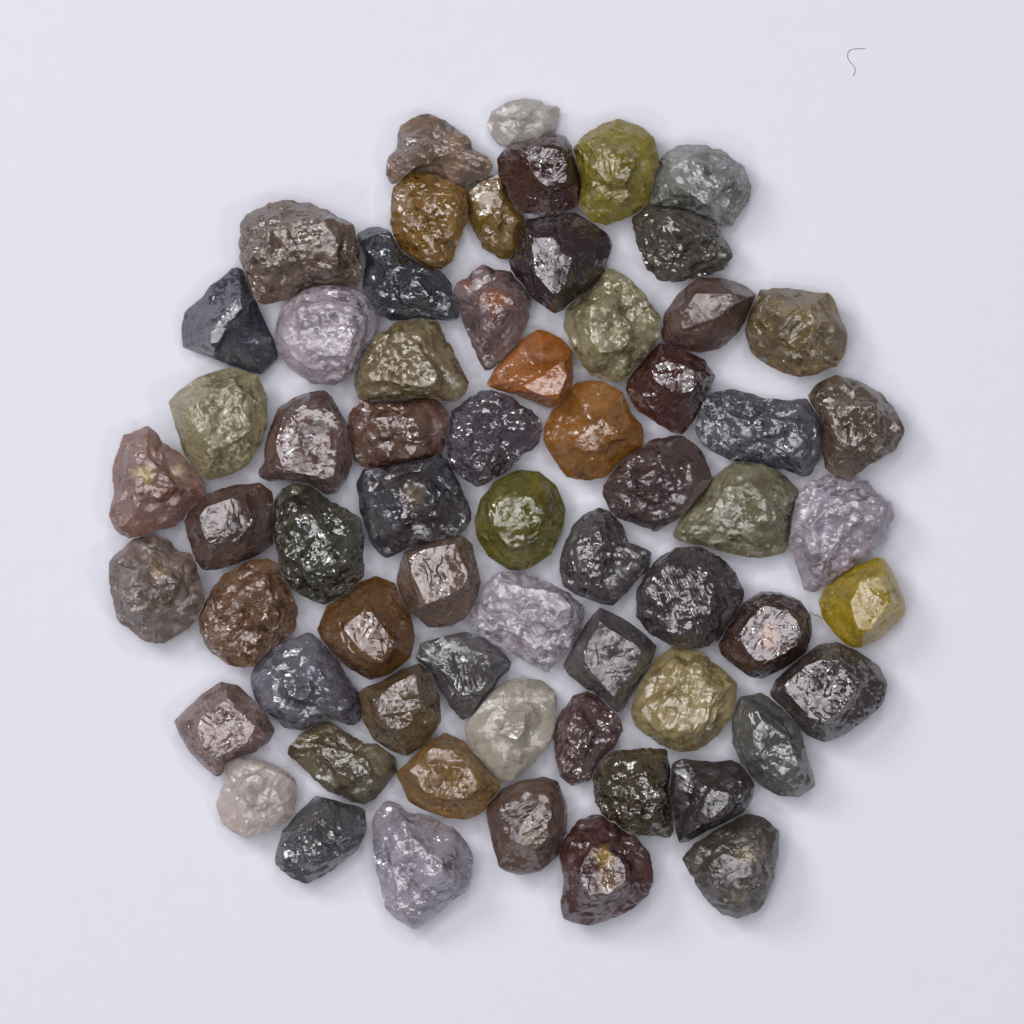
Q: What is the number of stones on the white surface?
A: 64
